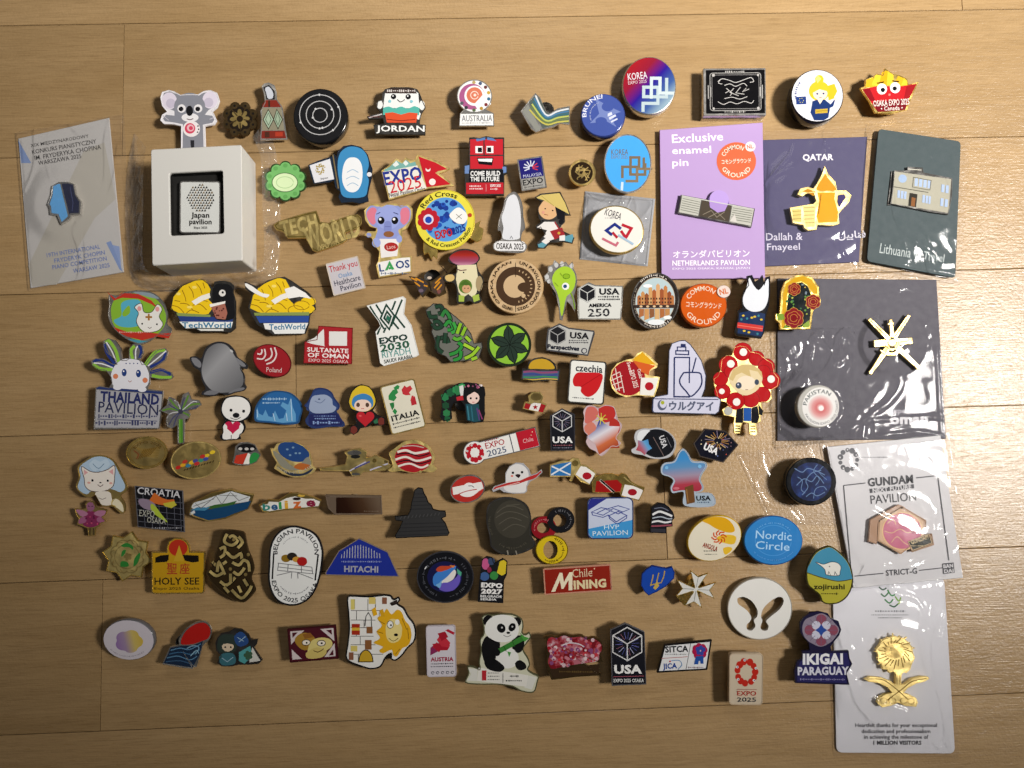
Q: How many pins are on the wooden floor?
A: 122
